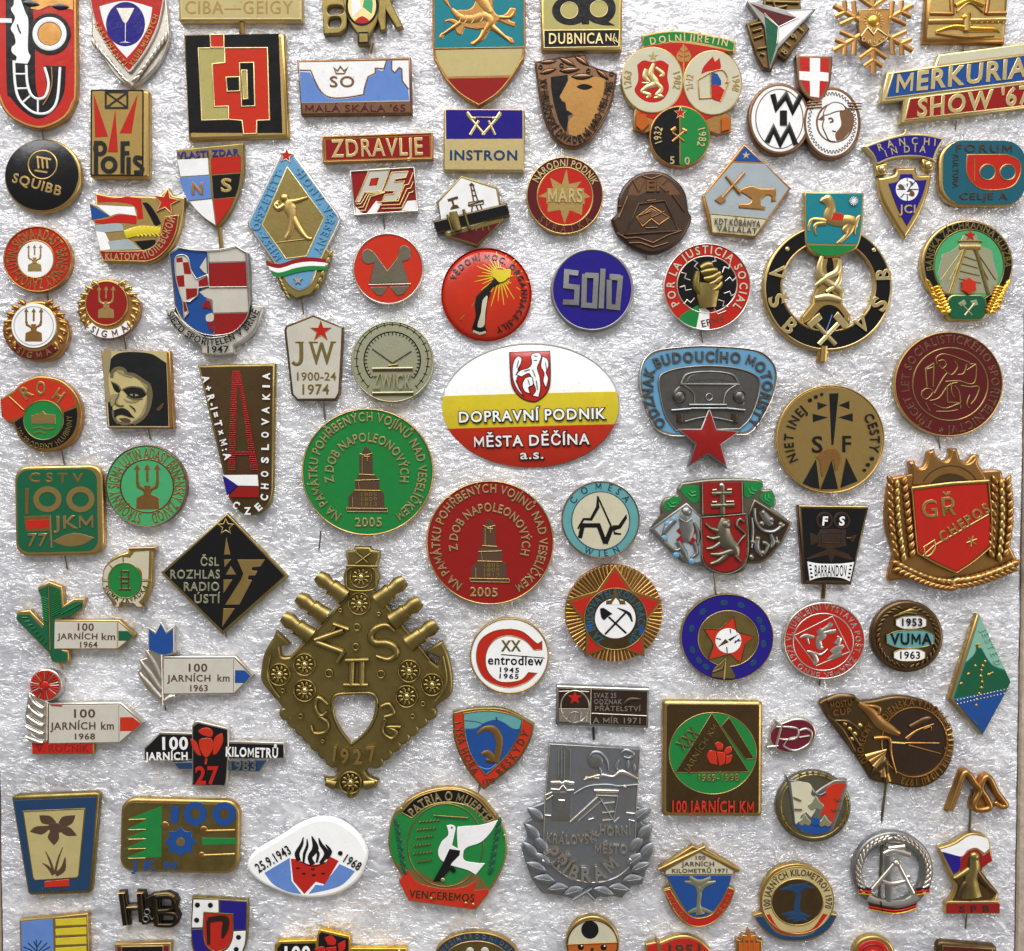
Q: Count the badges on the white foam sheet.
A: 96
